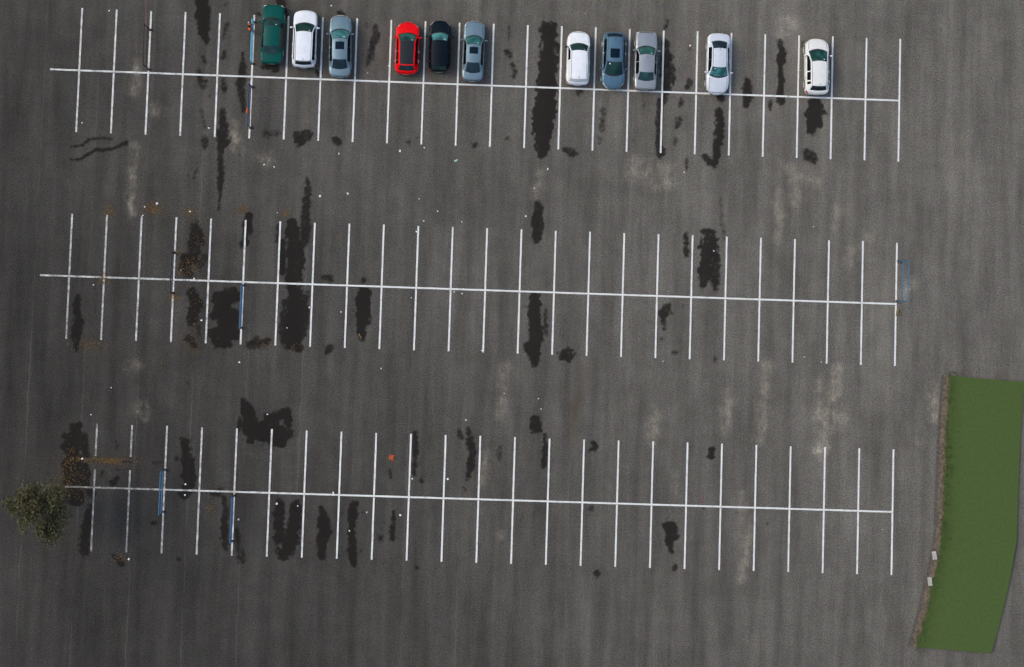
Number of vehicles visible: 11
